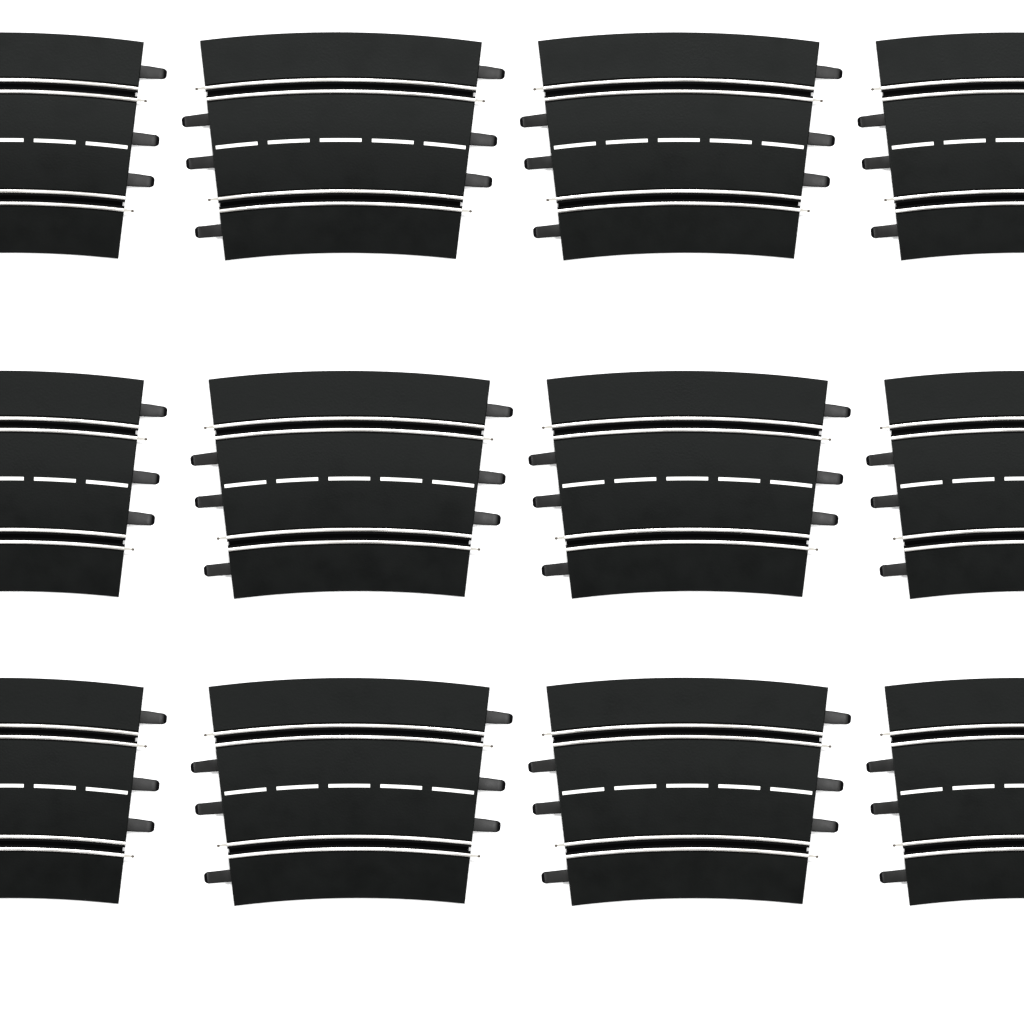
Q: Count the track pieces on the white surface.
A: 12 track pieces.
